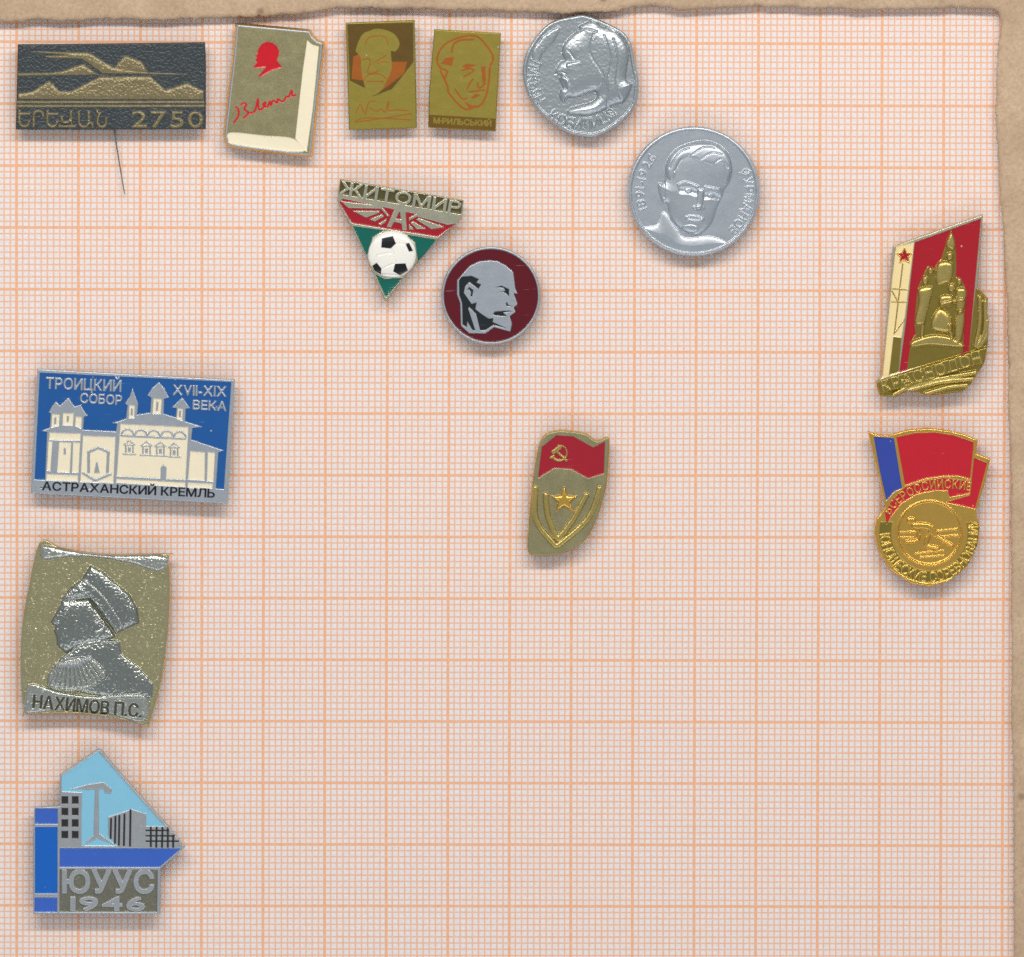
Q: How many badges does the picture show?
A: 14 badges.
